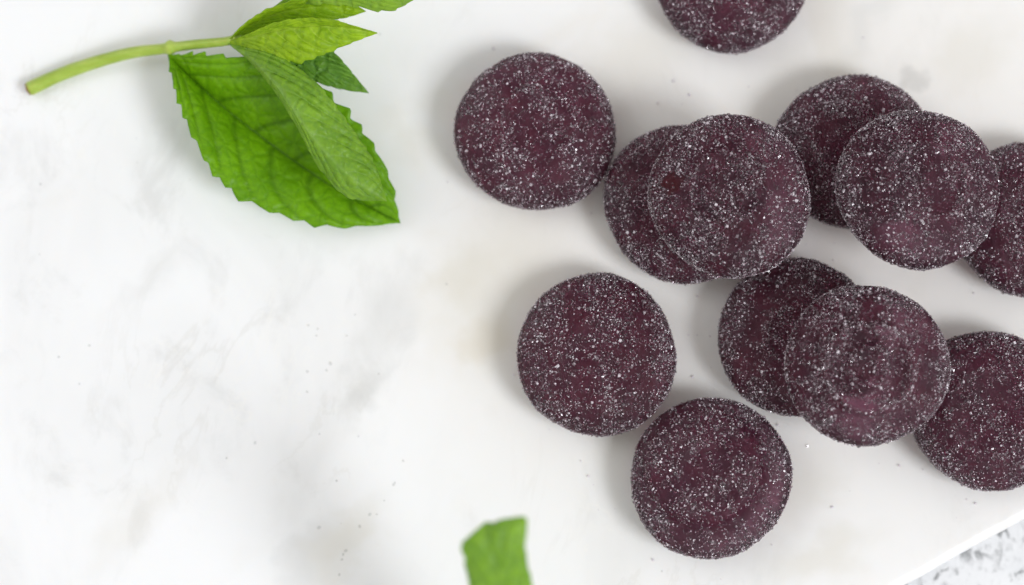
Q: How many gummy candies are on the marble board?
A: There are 12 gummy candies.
